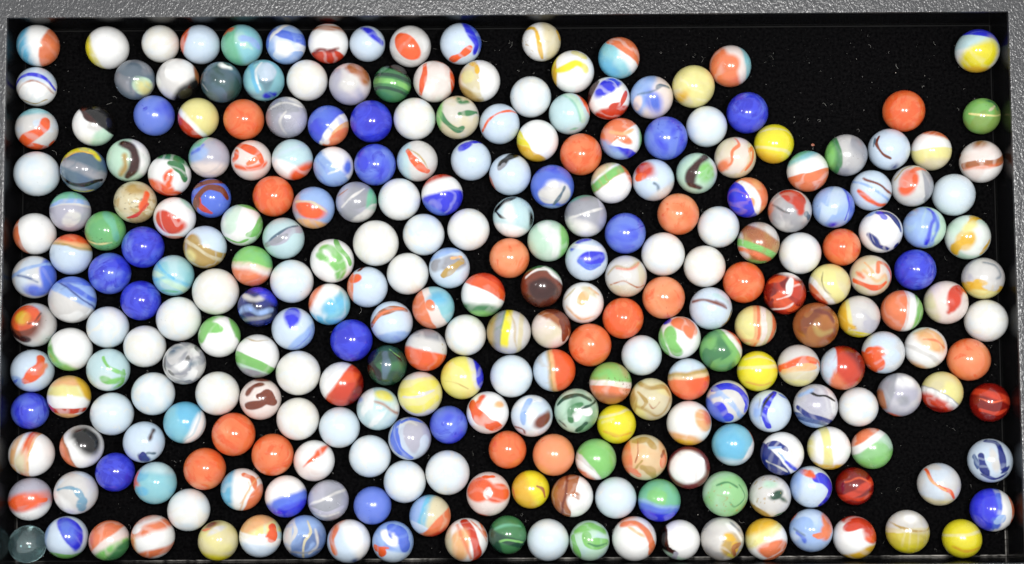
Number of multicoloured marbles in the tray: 200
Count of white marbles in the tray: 38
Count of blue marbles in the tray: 15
